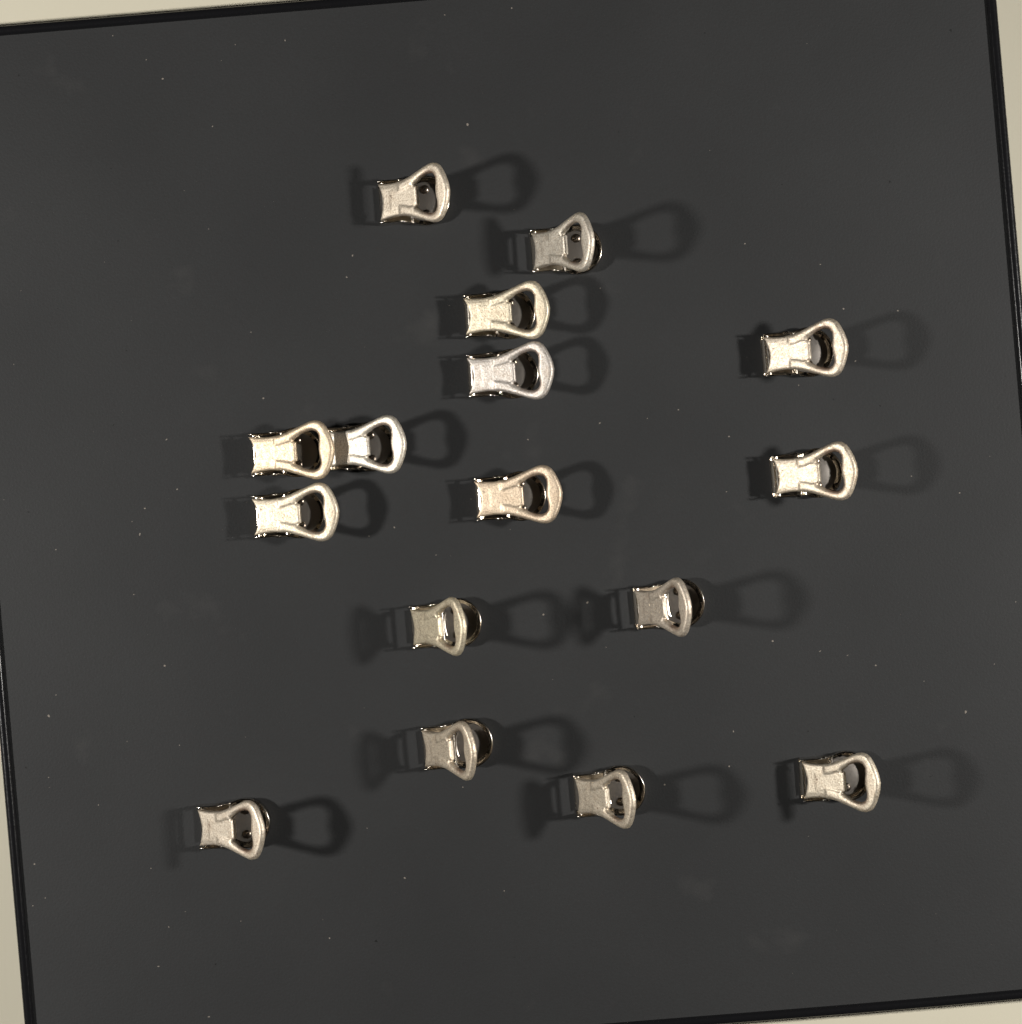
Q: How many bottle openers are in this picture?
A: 16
